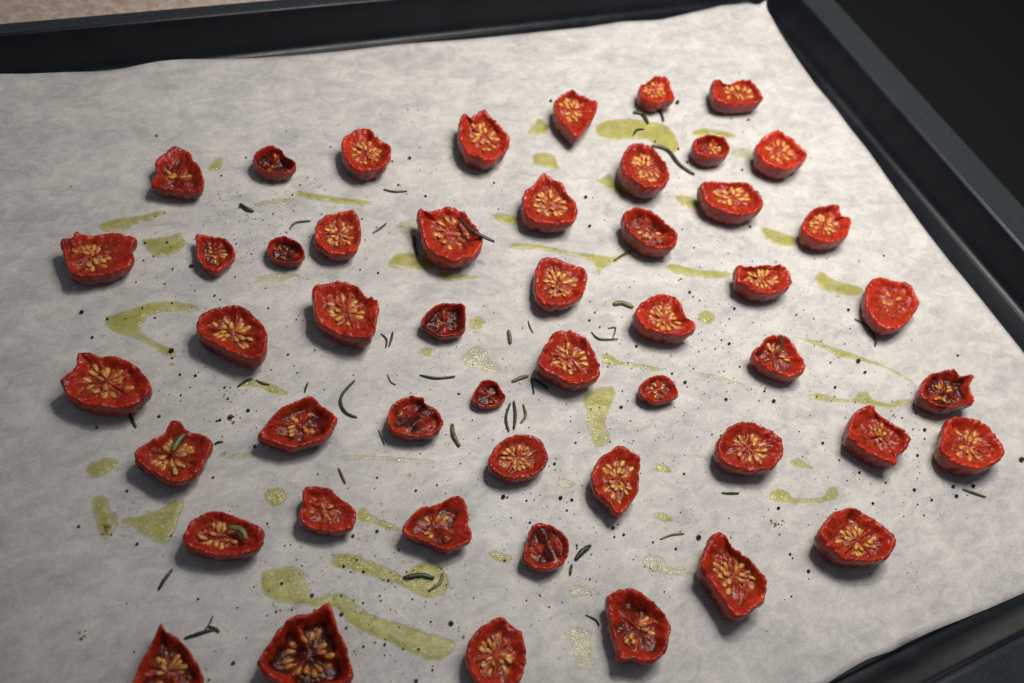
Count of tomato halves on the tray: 50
